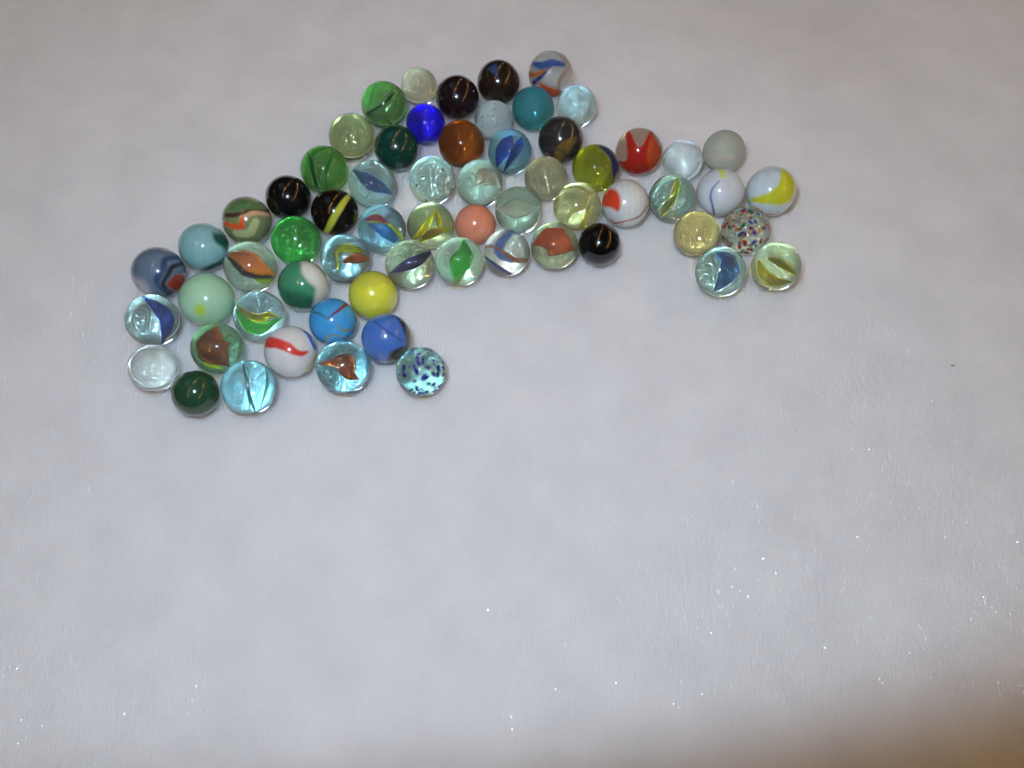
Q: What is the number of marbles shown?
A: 63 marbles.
